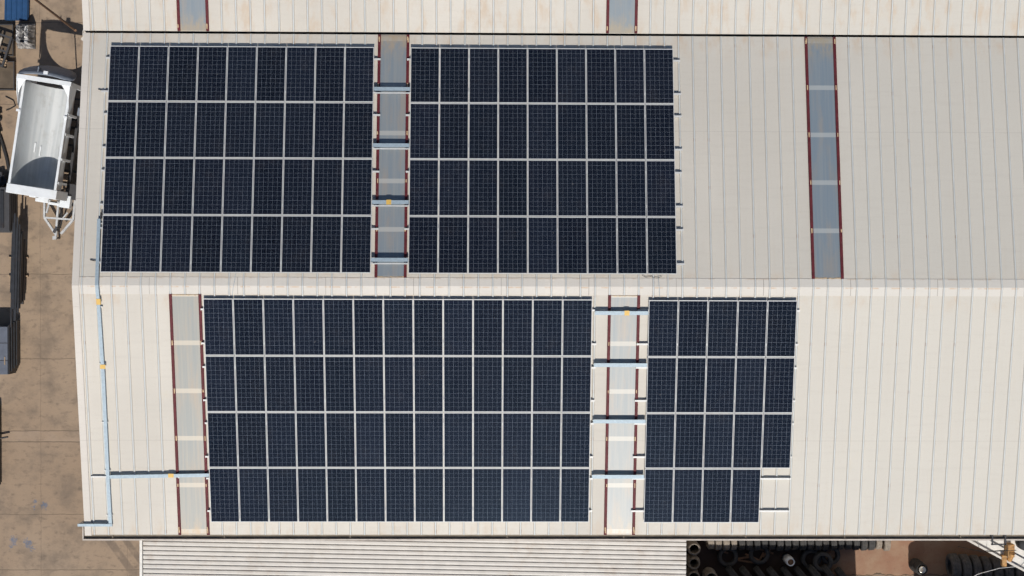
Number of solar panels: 143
